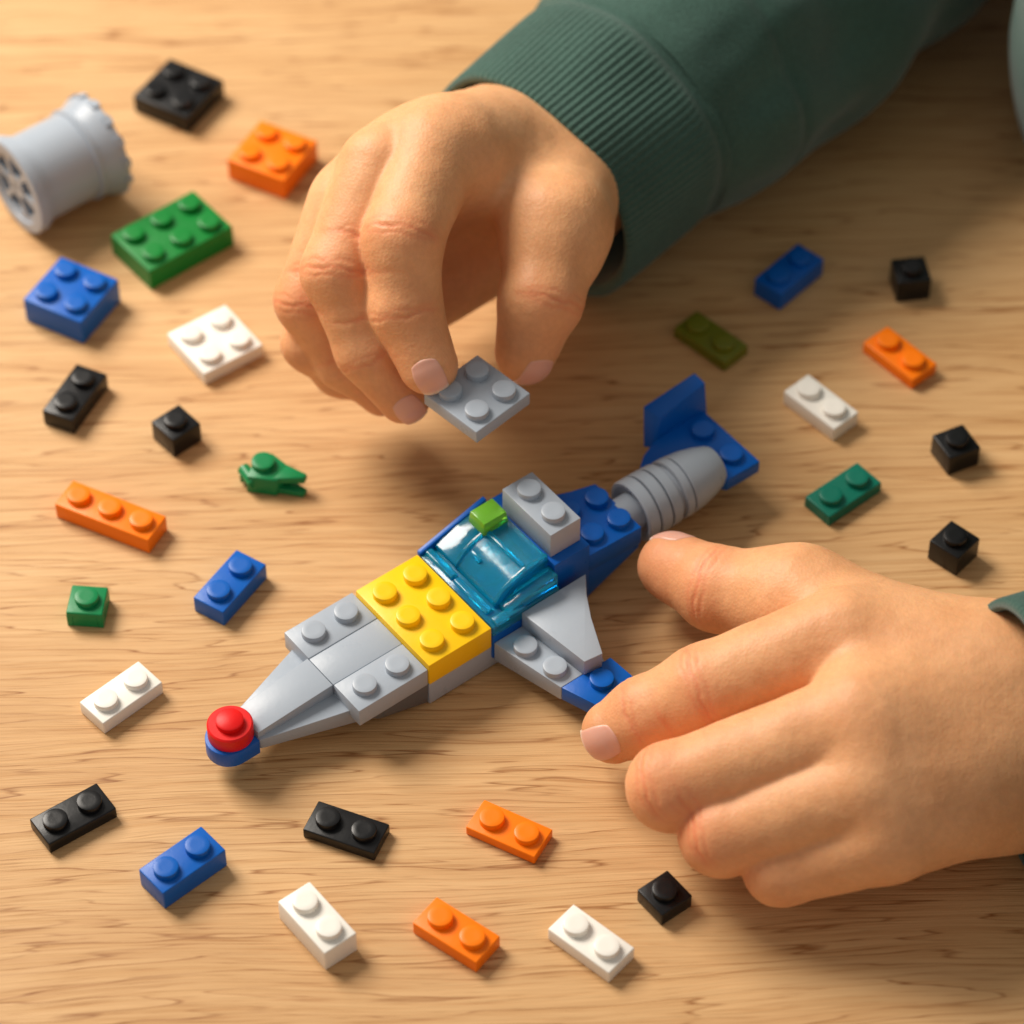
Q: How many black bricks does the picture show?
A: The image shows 9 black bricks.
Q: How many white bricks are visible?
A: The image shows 5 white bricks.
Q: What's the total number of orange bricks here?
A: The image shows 5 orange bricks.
